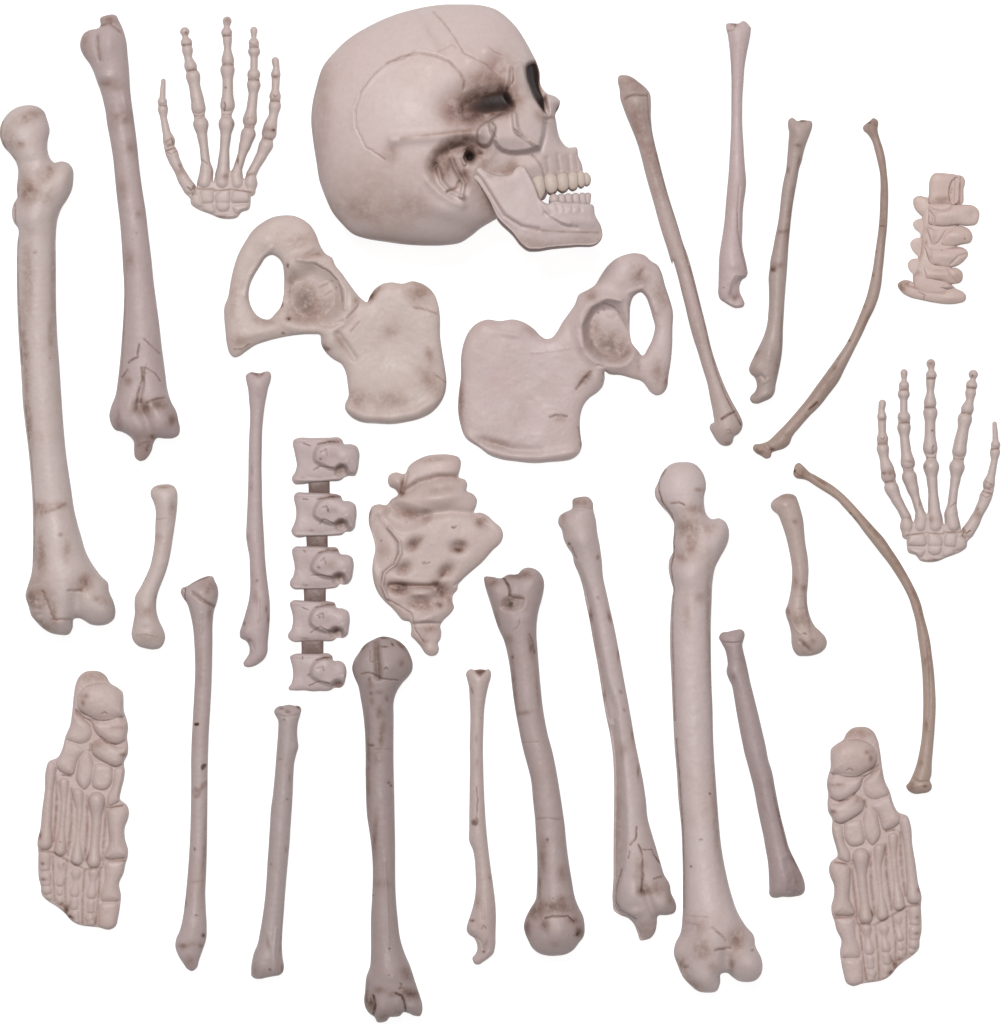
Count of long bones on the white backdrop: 18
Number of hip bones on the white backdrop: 2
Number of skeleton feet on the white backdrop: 2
